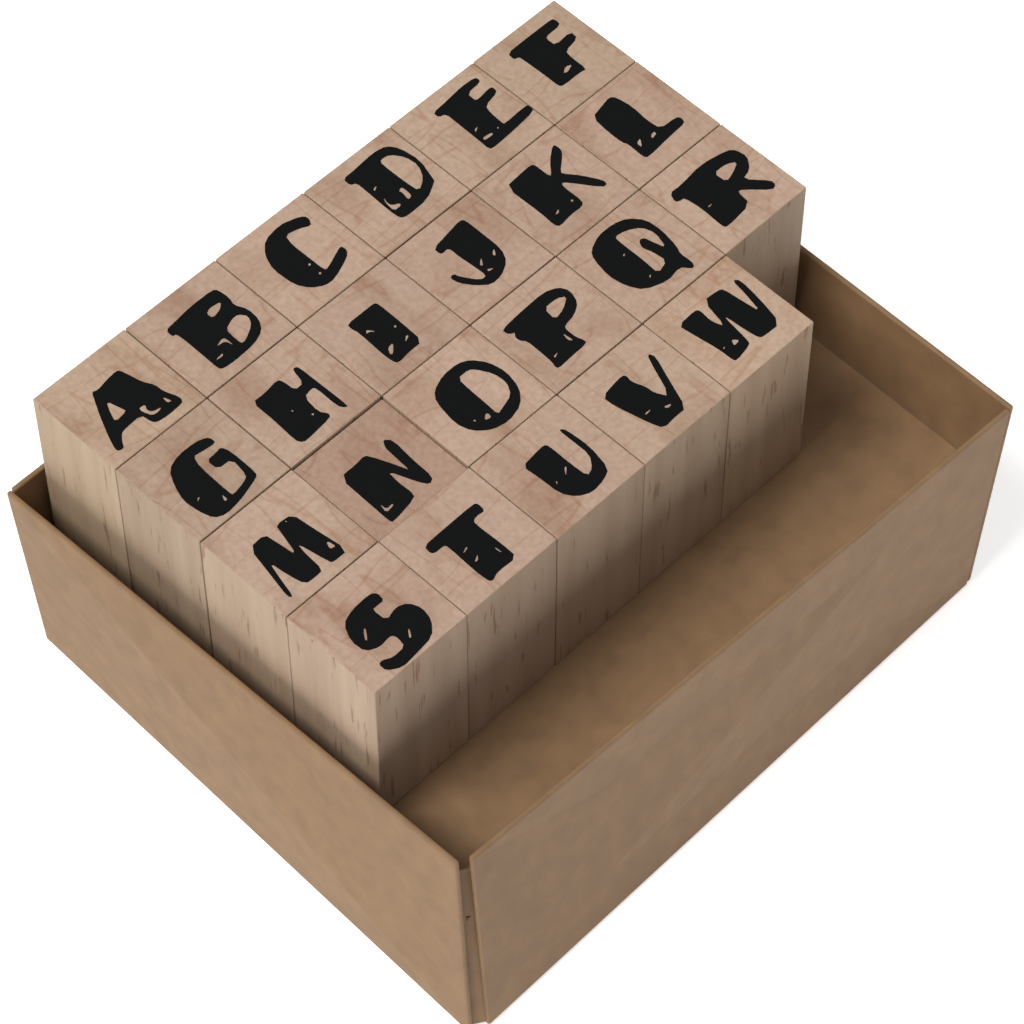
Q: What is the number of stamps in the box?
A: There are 23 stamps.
